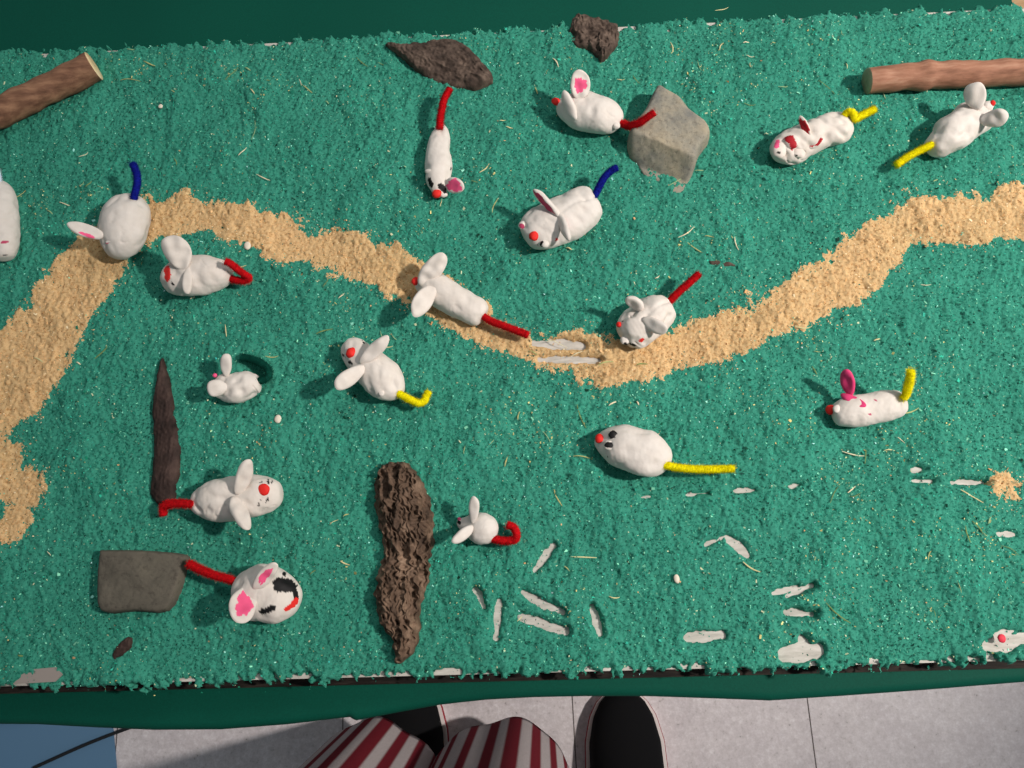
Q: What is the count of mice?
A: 17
